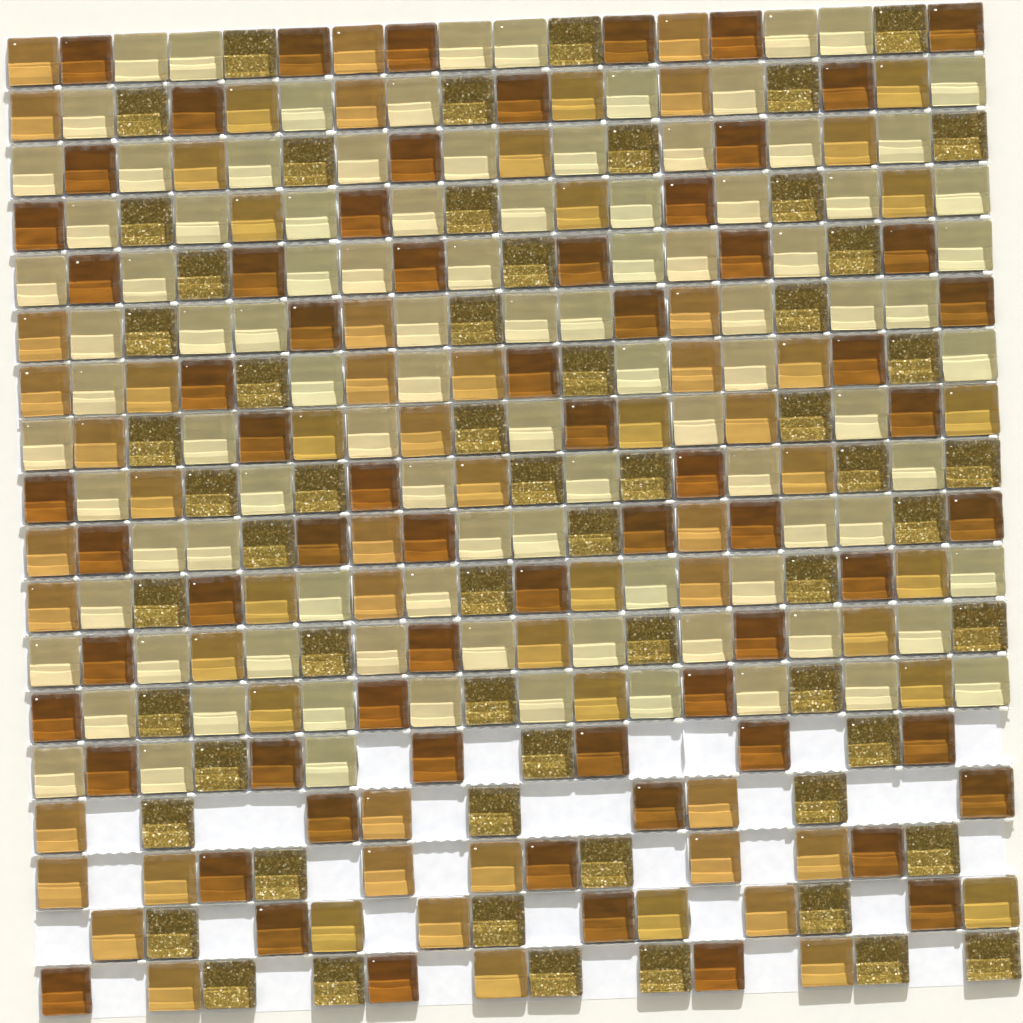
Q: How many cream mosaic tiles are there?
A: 99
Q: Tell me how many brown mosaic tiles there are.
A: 66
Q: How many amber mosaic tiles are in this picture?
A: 66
